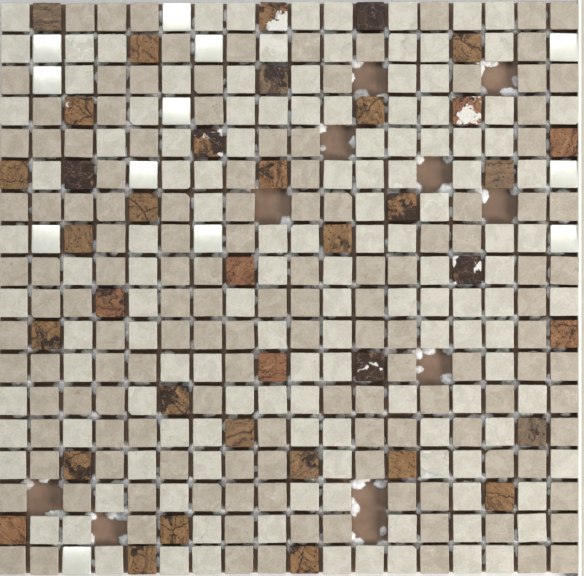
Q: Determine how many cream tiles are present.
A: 131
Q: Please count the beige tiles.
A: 133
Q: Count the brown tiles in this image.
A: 37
